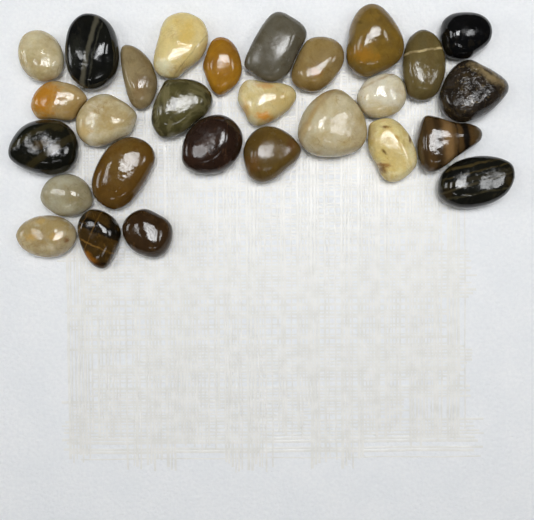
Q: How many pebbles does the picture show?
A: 28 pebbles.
